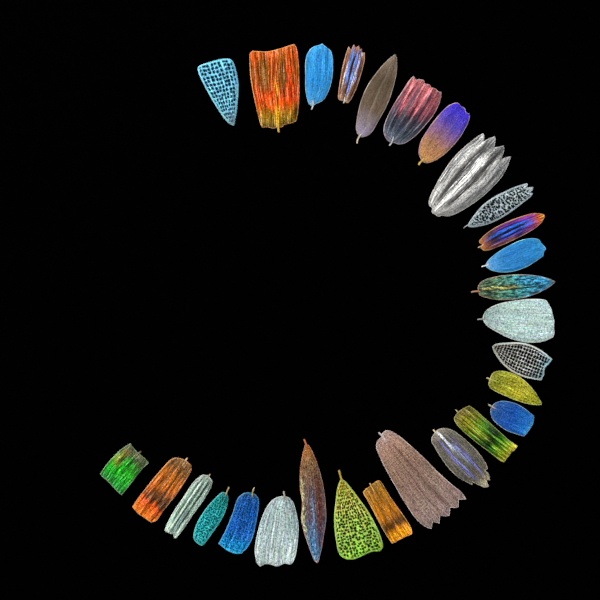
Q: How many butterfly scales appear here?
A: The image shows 28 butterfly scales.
